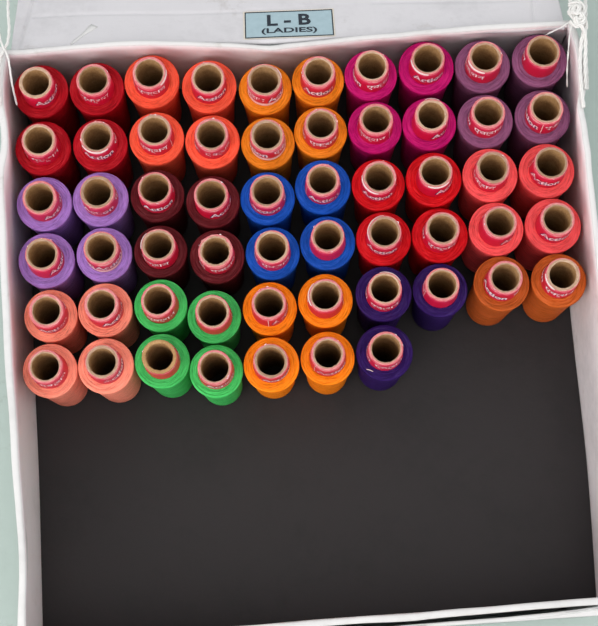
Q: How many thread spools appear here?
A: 57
